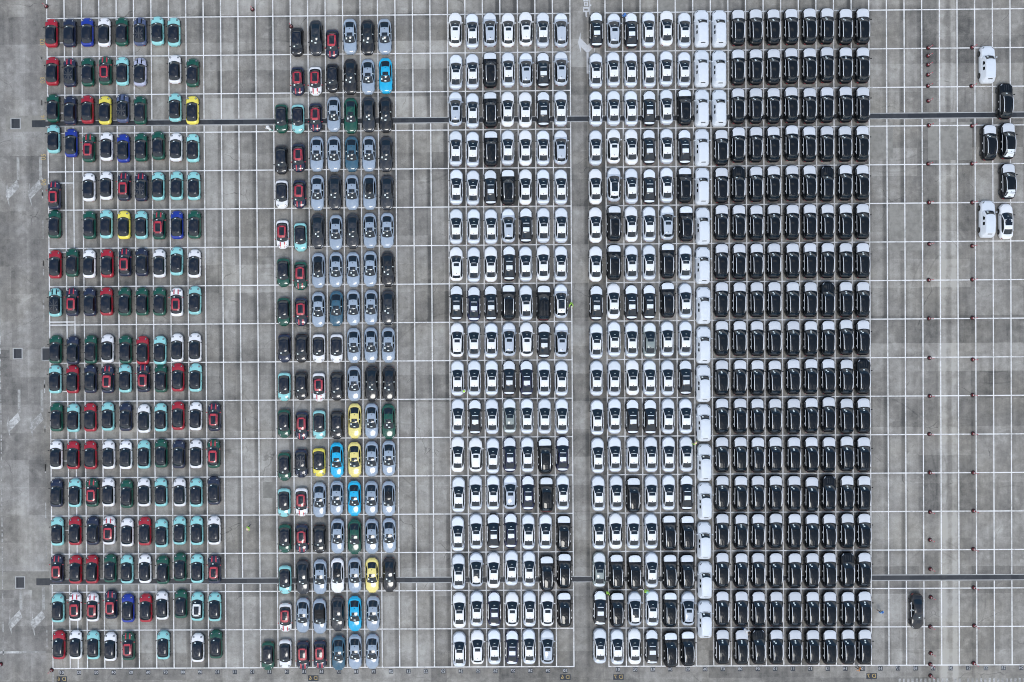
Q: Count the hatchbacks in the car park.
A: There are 197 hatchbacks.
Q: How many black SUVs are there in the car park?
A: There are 184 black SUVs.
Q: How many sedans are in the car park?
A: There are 163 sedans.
